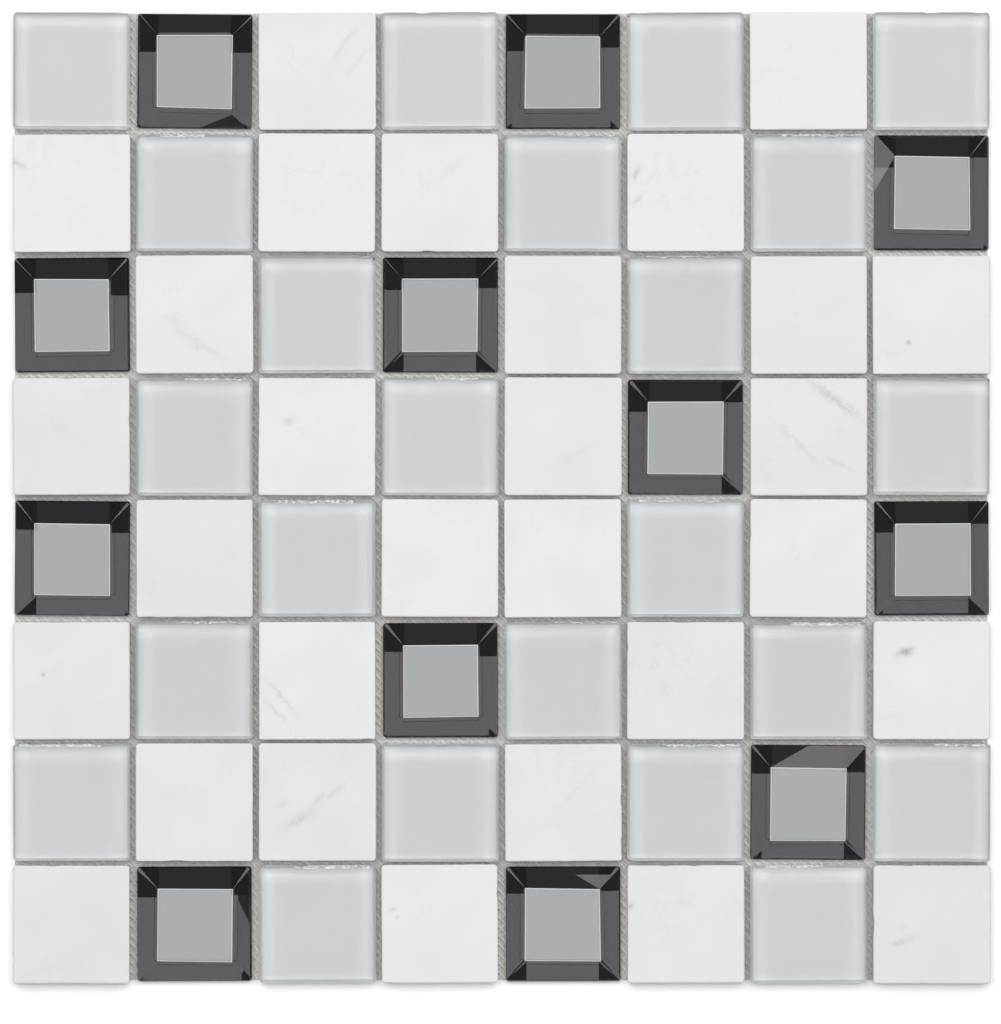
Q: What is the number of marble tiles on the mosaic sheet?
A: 29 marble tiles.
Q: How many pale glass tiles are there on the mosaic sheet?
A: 23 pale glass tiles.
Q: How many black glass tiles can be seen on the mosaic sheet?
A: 12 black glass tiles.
